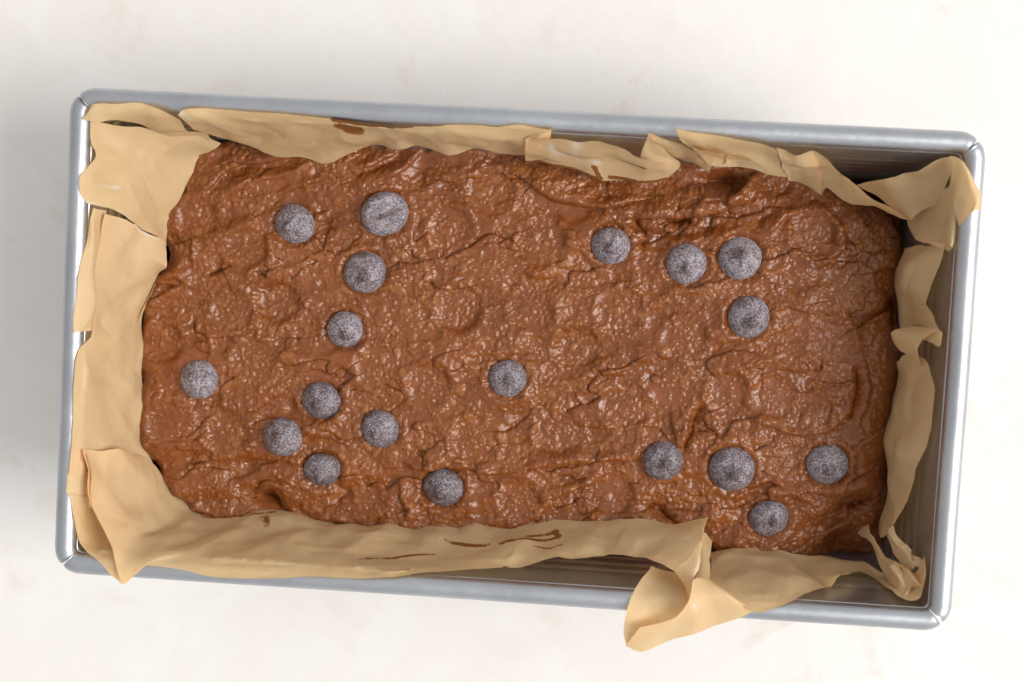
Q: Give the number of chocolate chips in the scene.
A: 19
